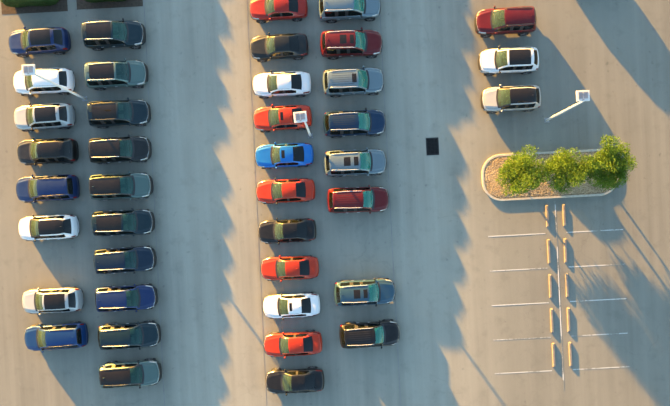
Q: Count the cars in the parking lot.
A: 40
